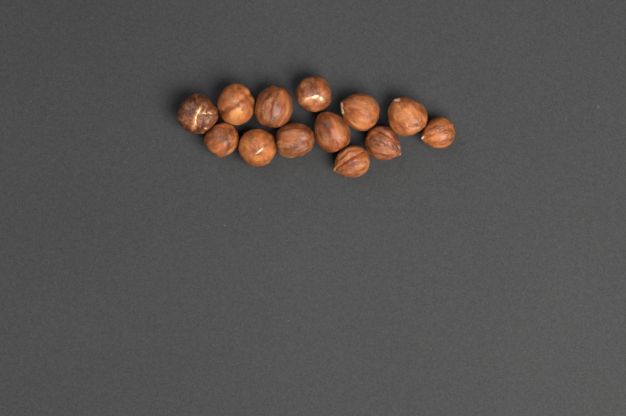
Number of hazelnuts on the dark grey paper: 13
